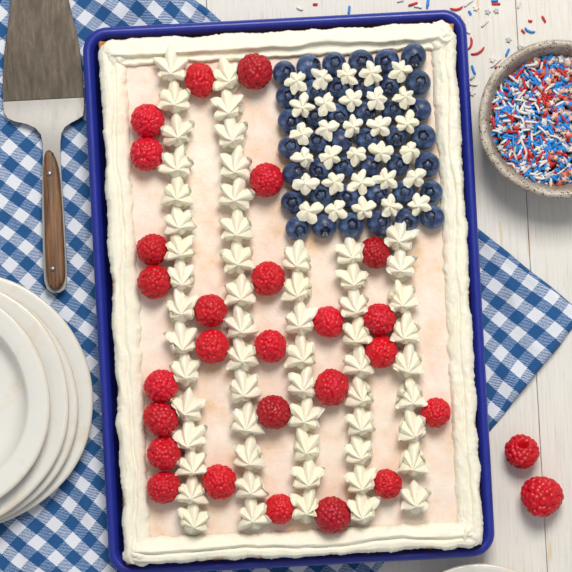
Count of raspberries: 28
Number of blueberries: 42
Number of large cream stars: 59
